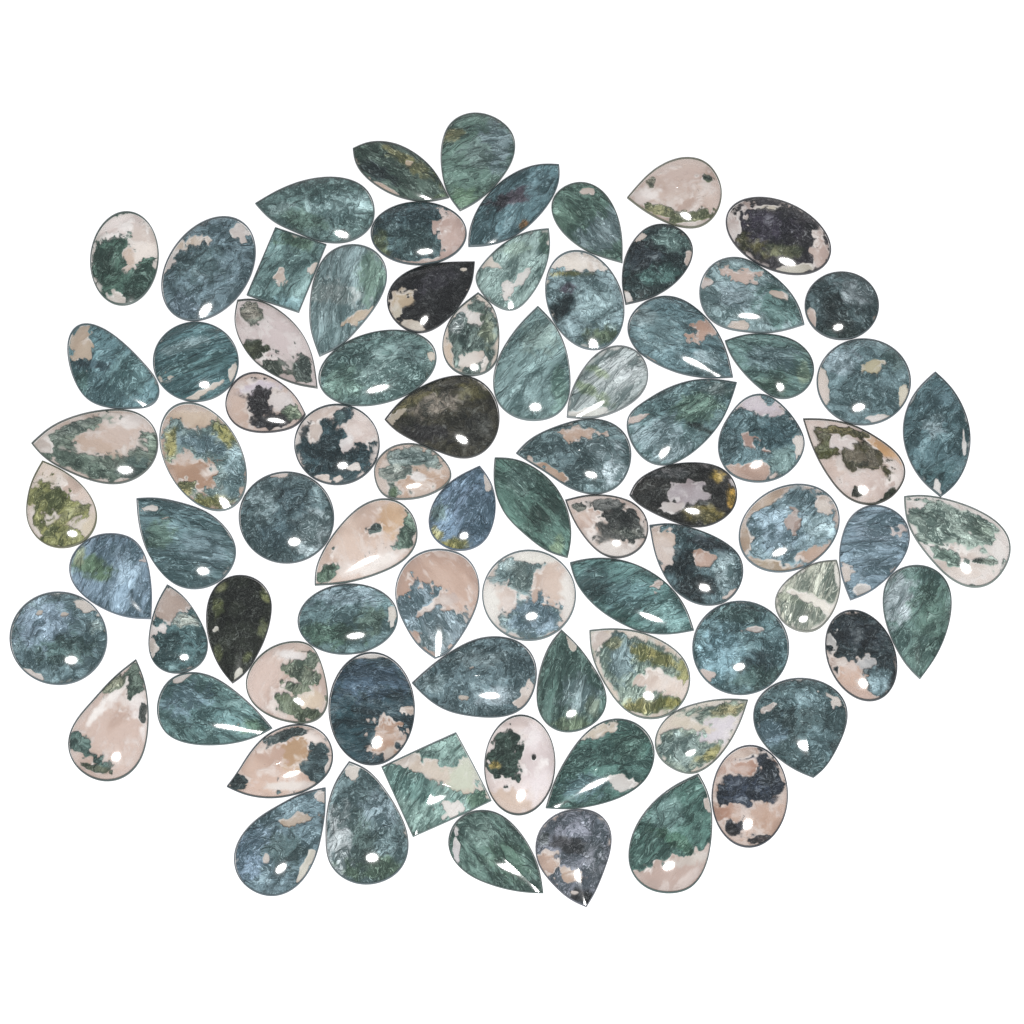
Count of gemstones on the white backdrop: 82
